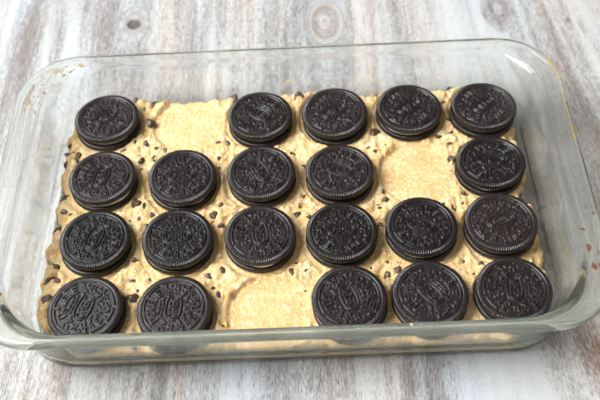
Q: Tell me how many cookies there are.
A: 21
